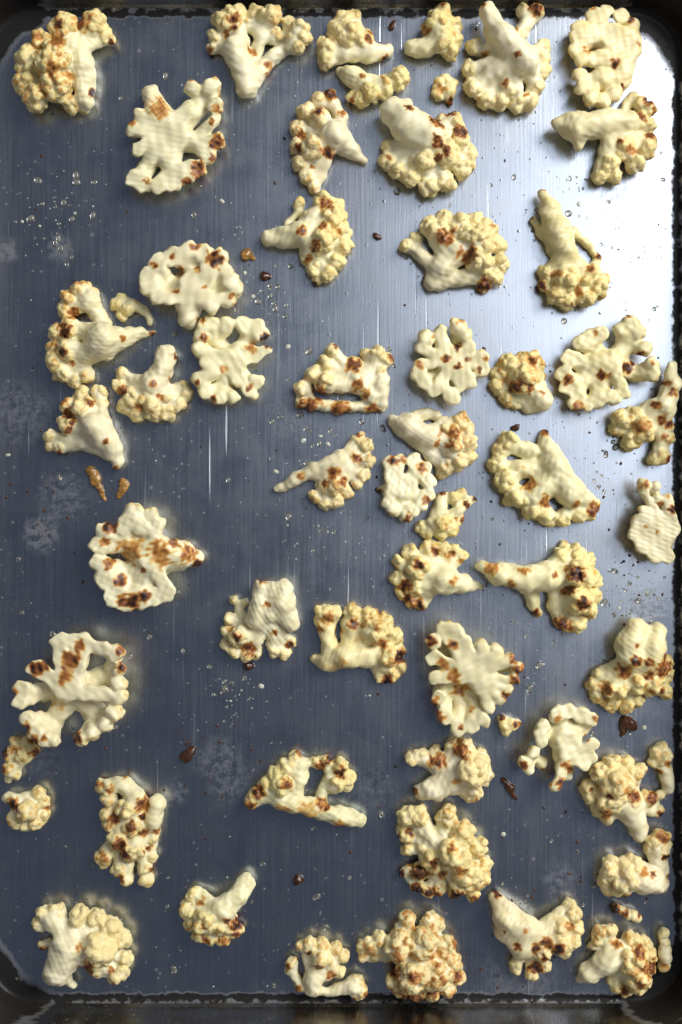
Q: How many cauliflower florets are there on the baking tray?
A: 59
